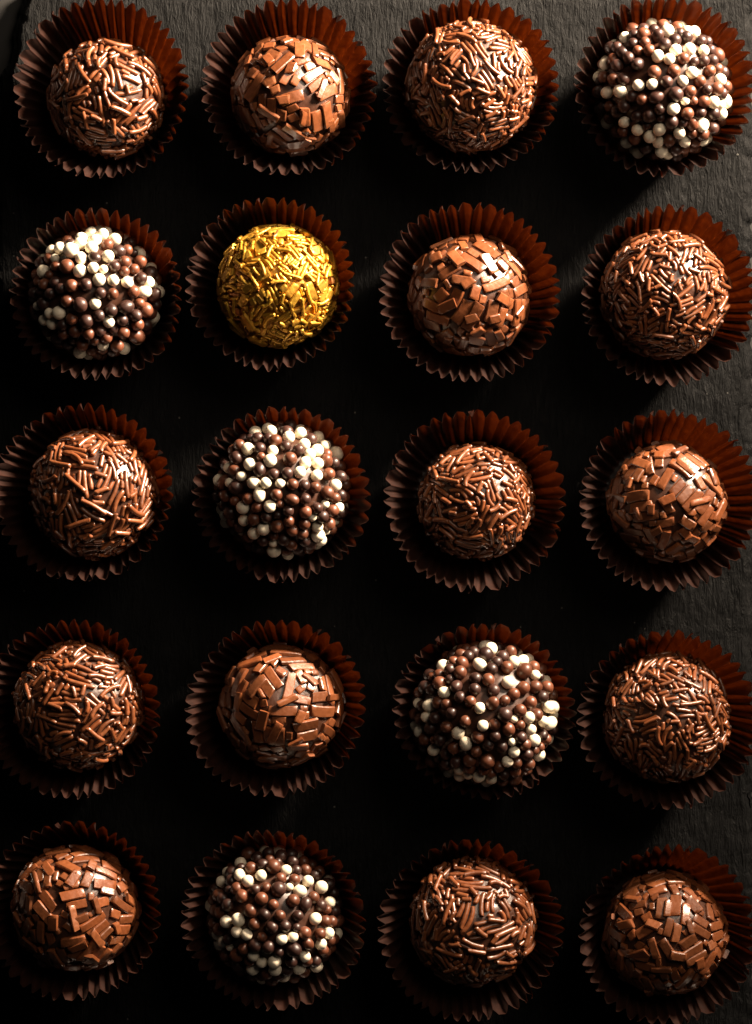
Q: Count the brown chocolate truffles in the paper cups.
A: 14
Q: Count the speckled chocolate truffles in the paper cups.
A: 5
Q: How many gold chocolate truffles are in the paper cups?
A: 1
